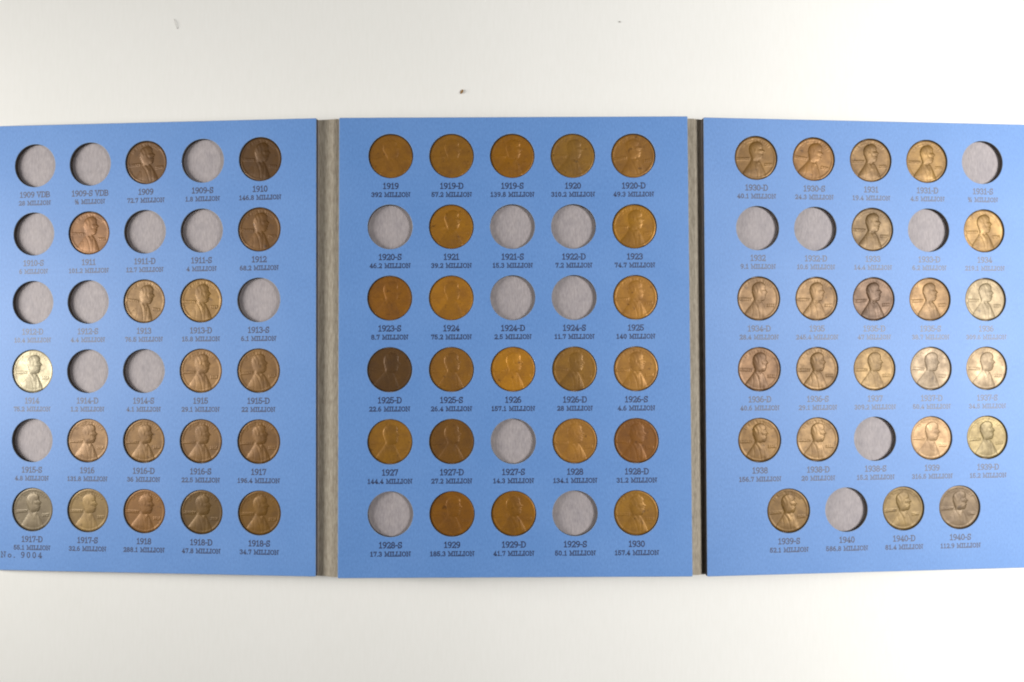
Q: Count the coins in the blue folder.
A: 63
